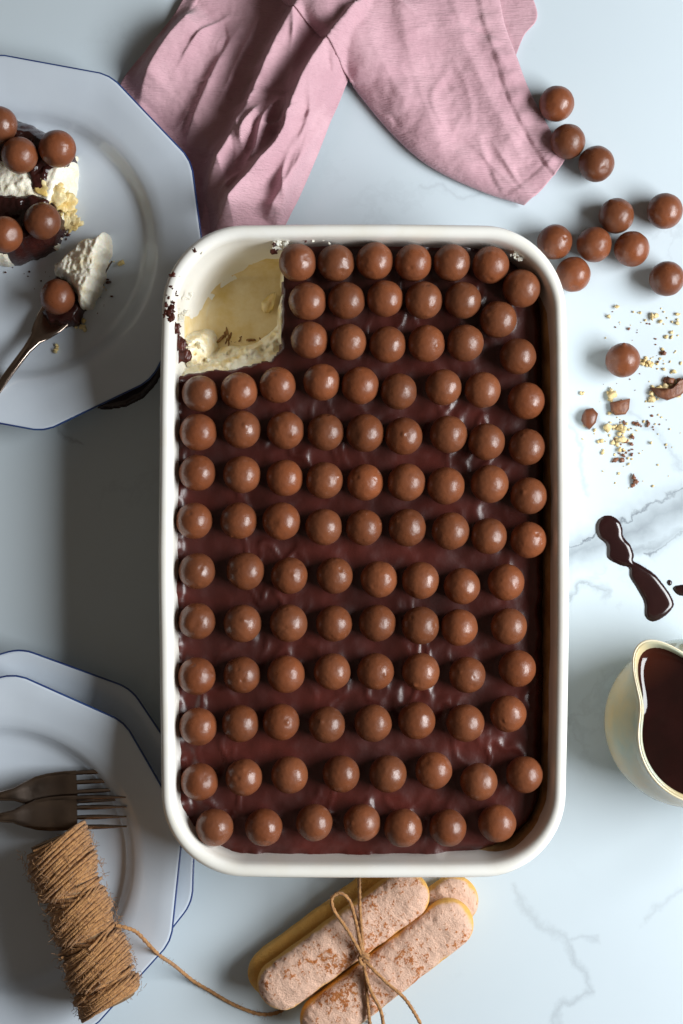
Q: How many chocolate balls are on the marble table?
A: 119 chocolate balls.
